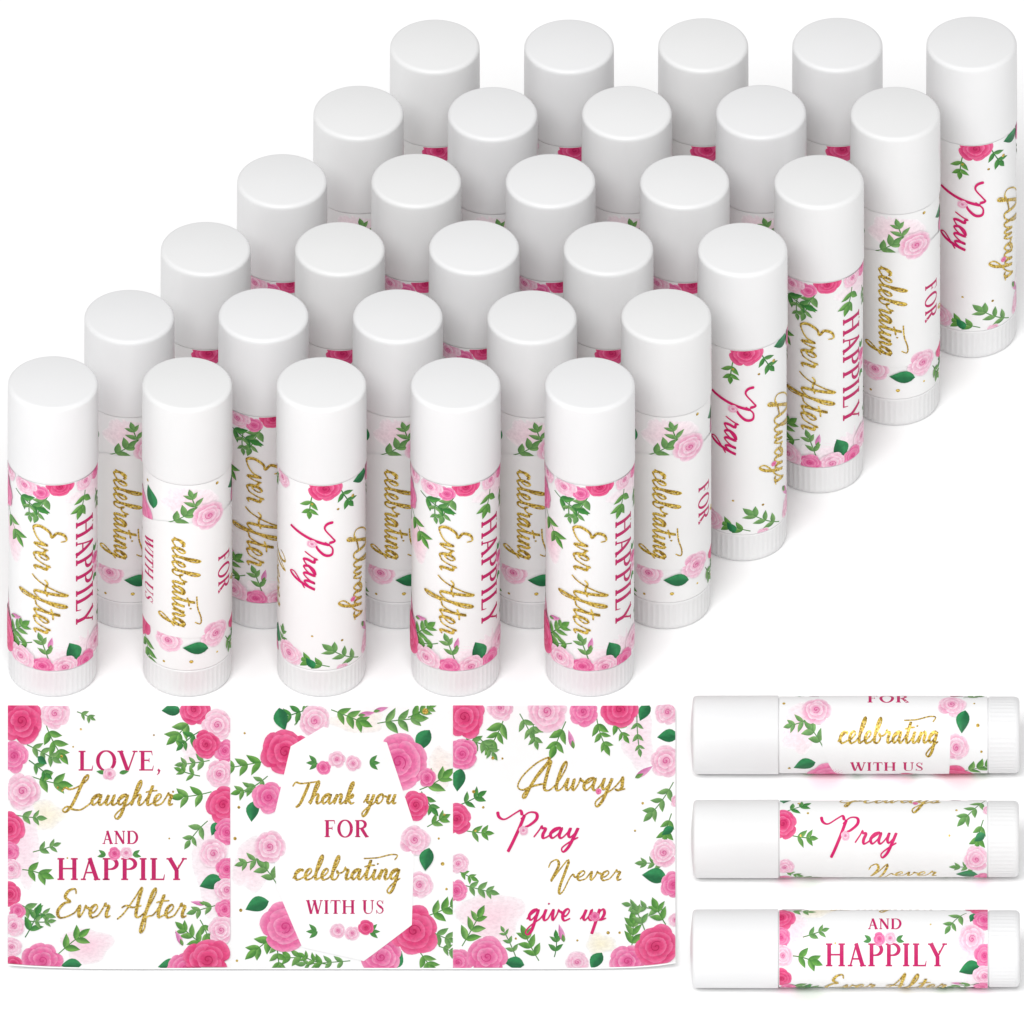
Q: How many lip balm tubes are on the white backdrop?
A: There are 33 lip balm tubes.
